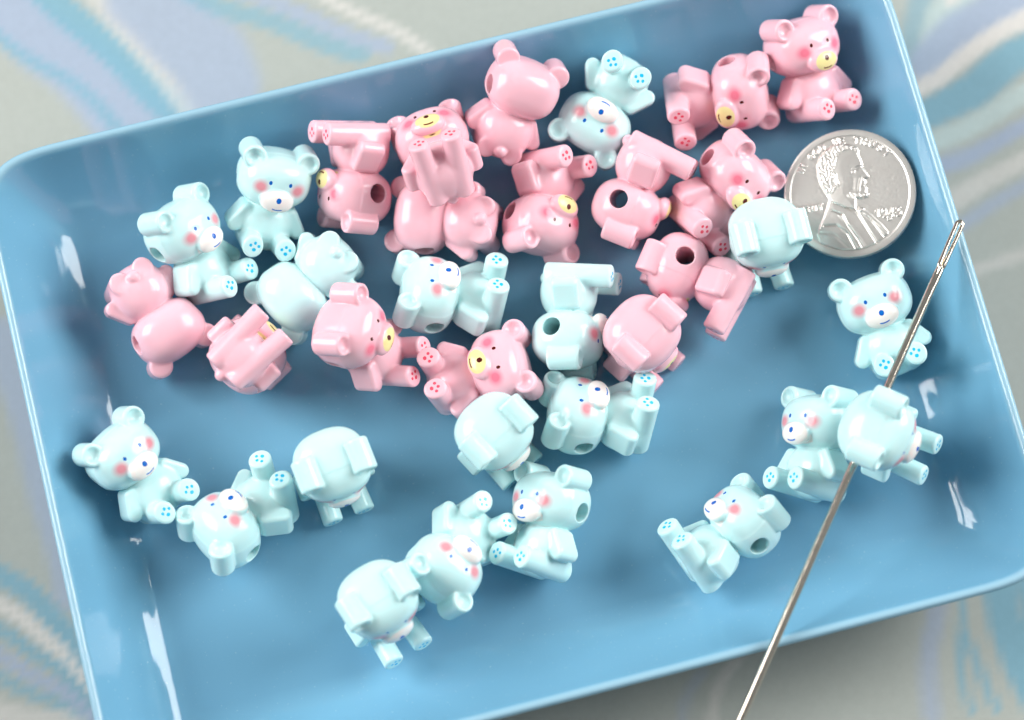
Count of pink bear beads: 15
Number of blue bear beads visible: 19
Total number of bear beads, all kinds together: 34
